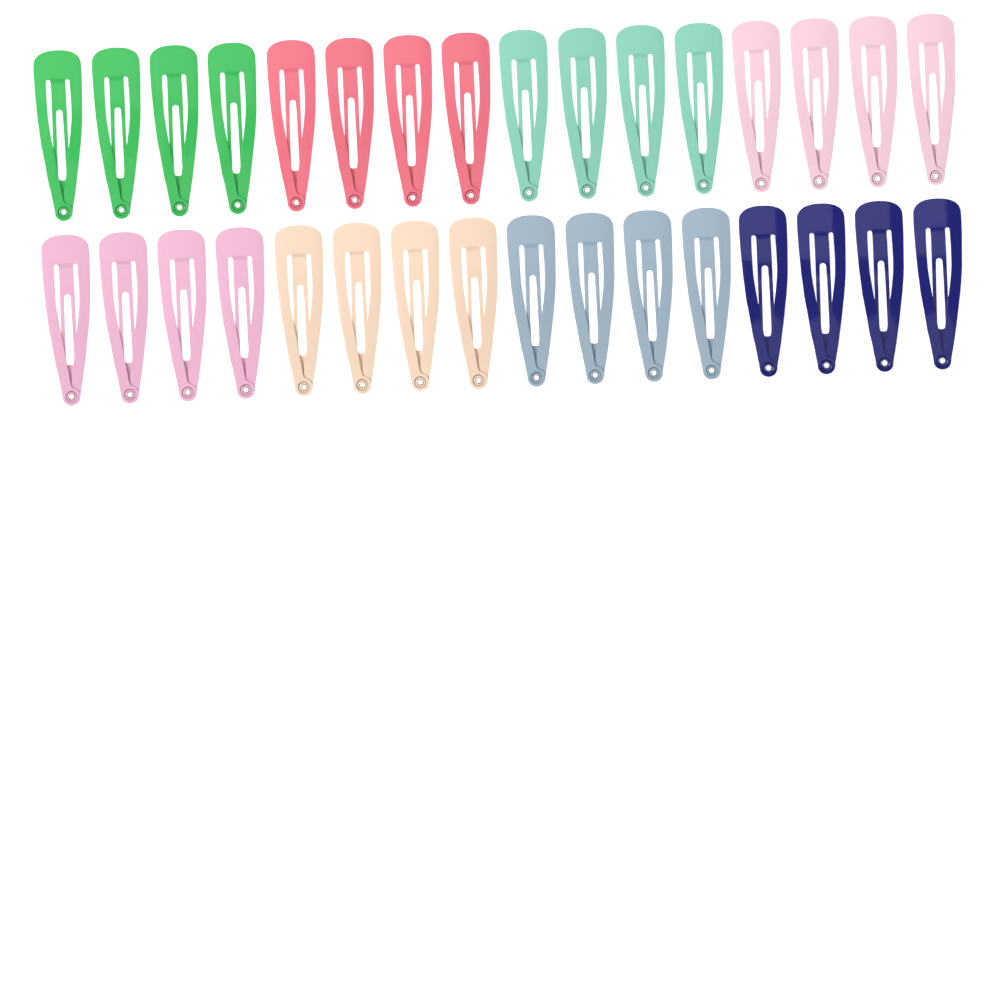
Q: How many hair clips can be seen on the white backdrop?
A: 32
